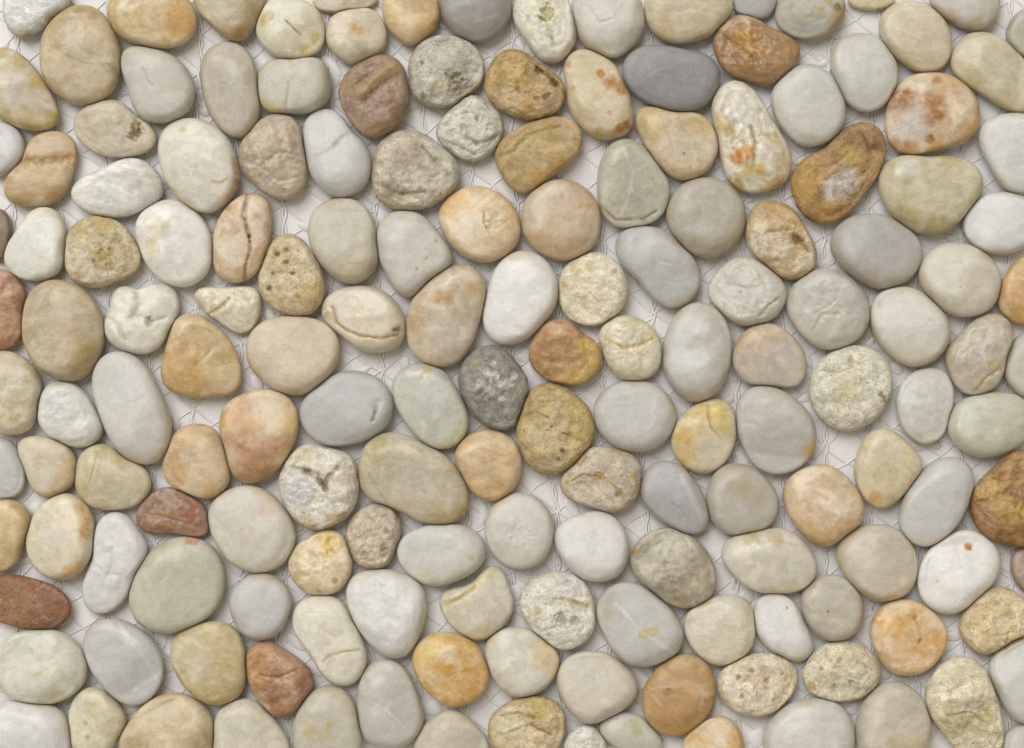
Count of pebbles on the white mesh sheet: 166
